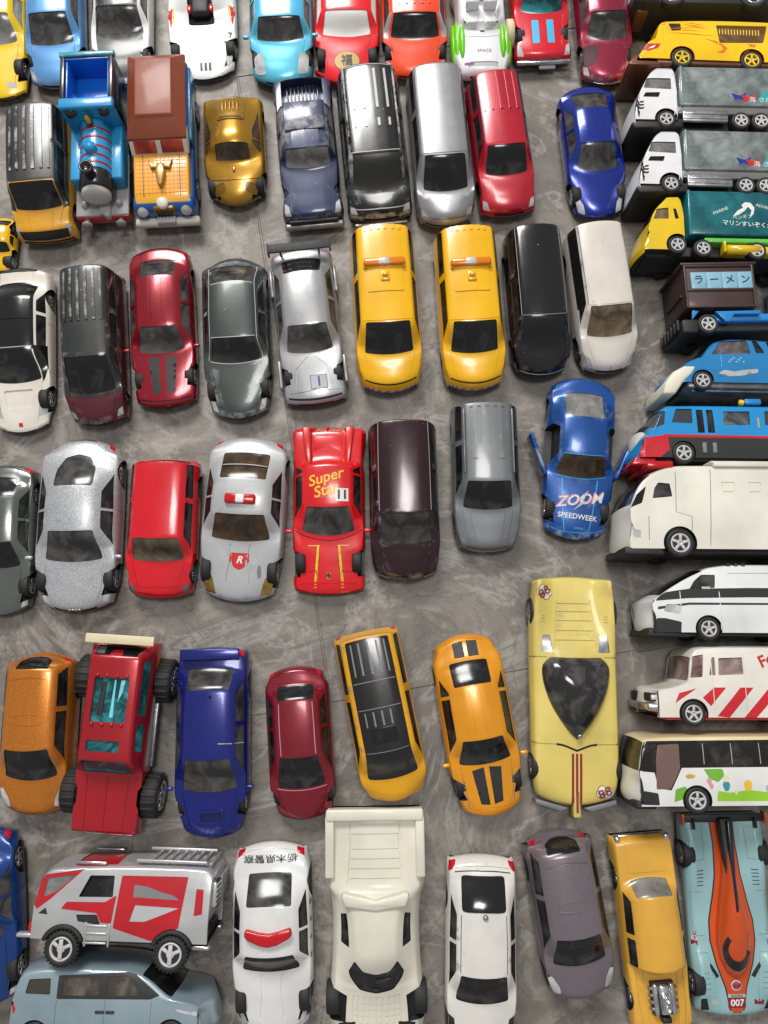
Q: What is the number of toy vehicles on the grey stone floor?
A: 65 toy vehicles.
